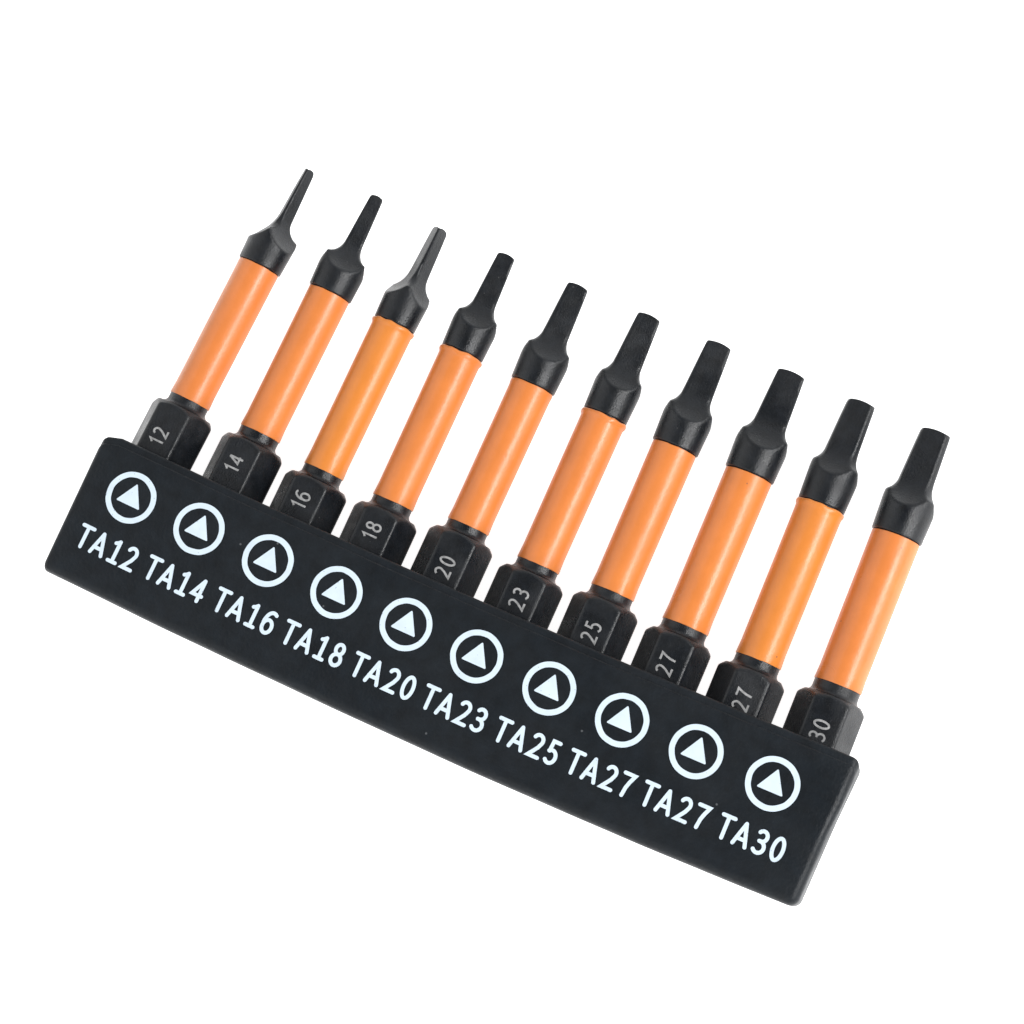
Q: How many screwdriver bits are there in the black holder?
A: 10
